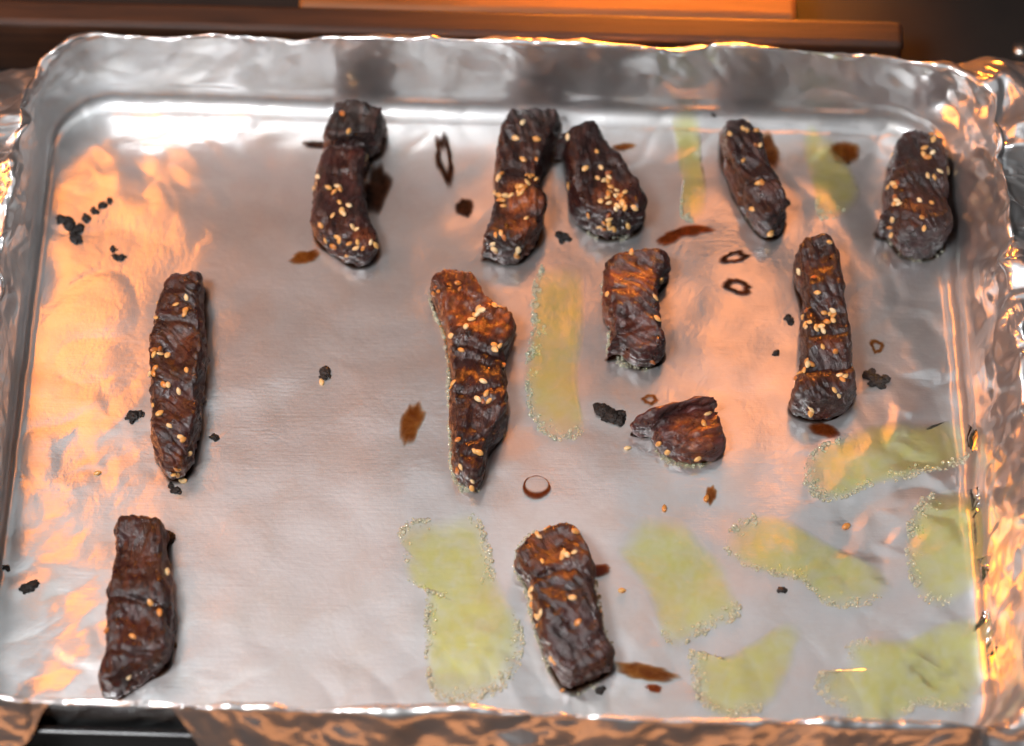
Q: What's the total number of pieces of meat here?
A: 12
